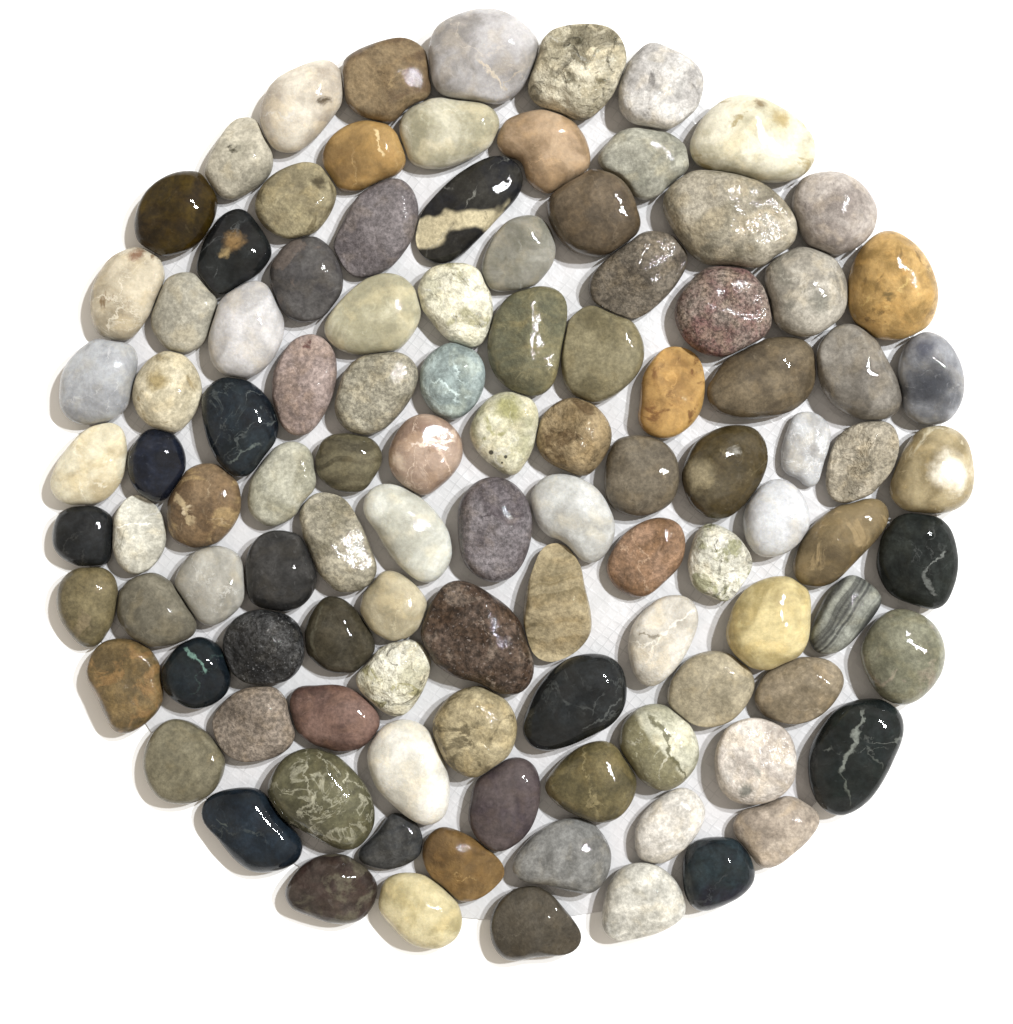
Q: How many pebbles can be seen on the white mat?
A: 107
